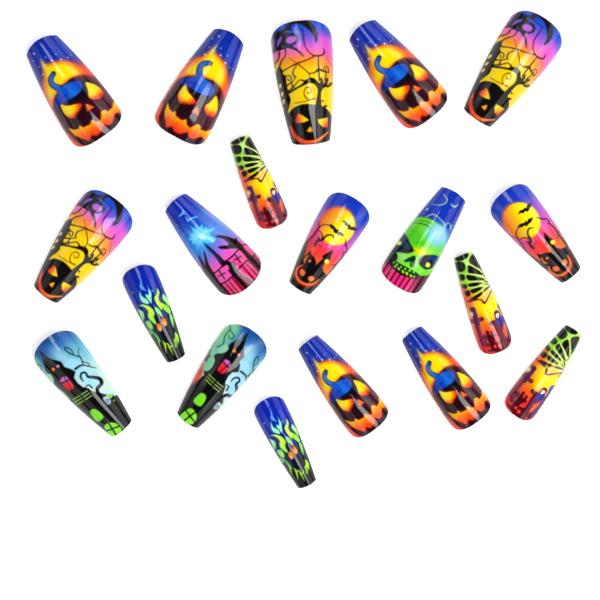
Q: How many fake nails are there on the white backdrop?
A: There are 19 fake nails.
